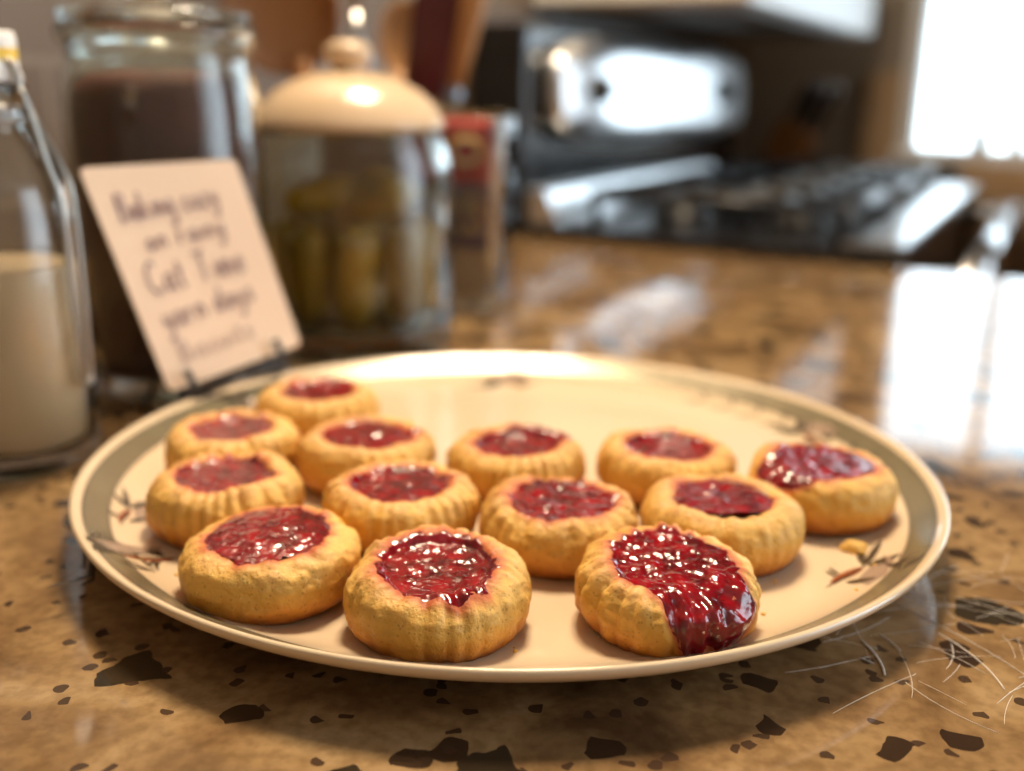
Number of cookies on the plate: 13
